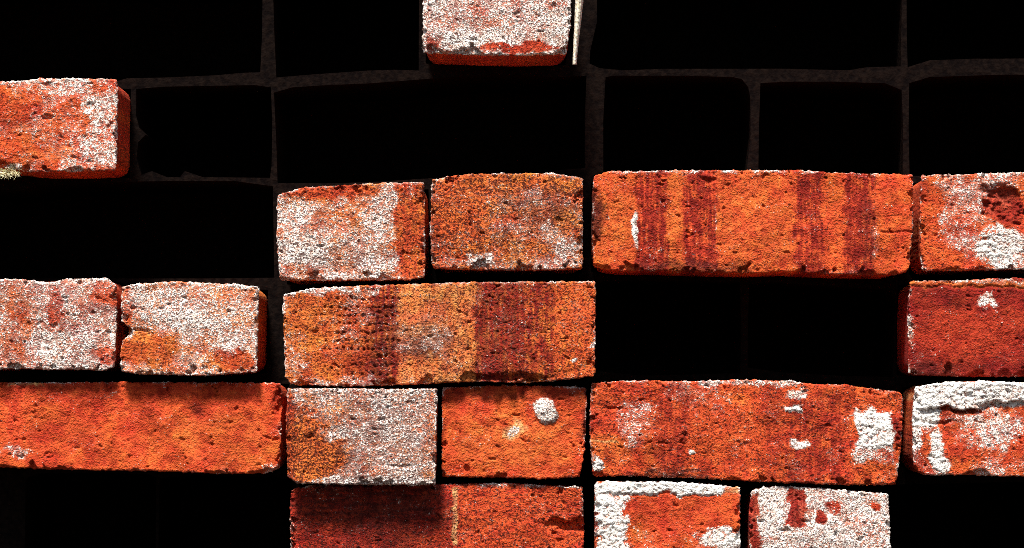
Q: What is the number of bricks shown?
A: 18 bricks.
